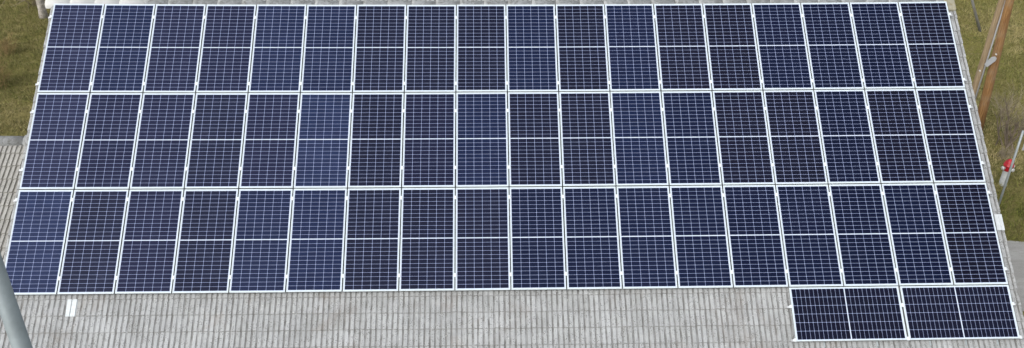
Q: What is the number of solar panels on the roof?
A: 56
